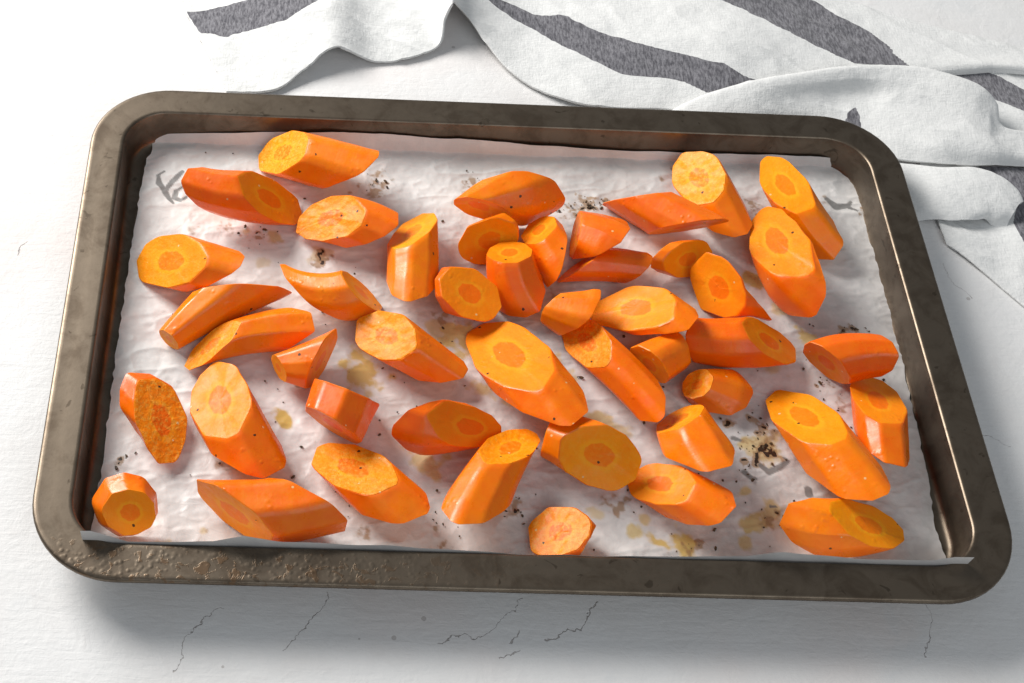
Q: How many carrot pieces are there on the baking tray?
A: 46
